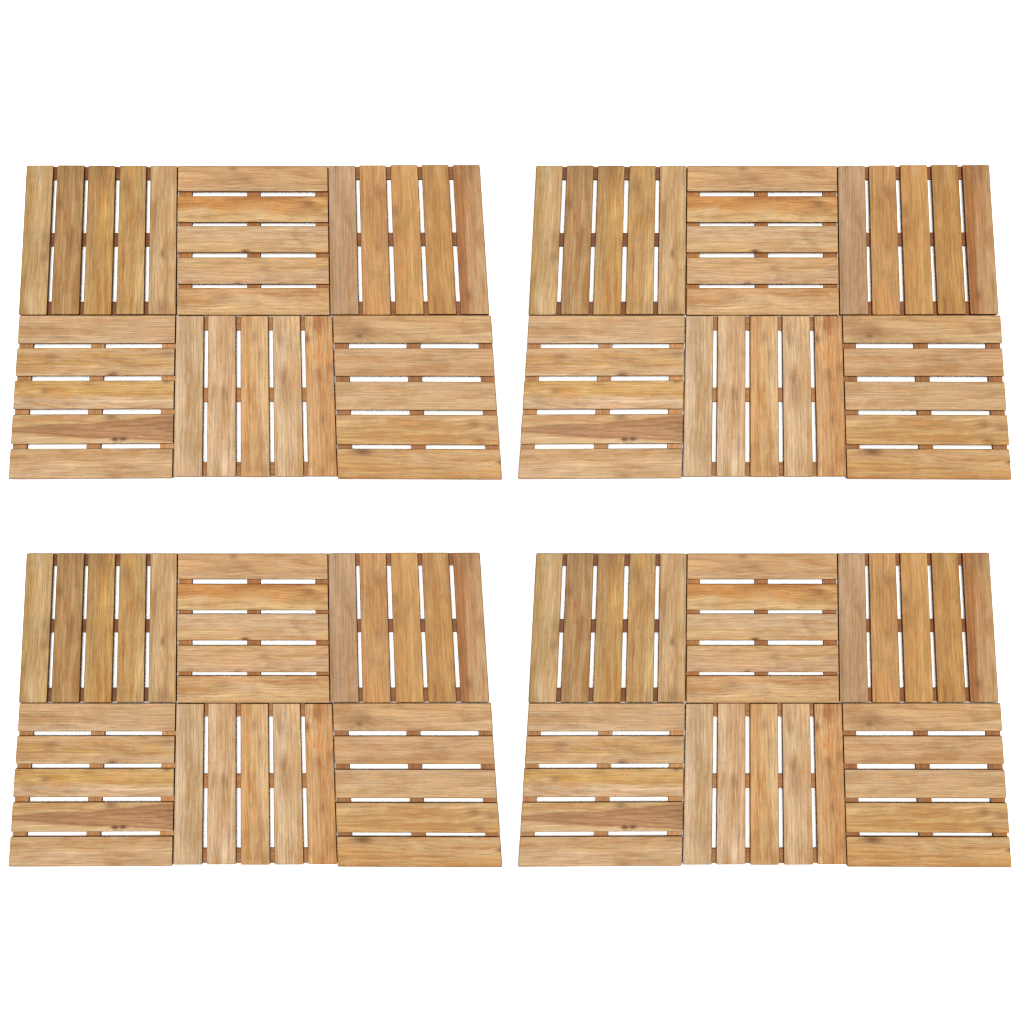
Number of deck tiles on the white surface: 24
